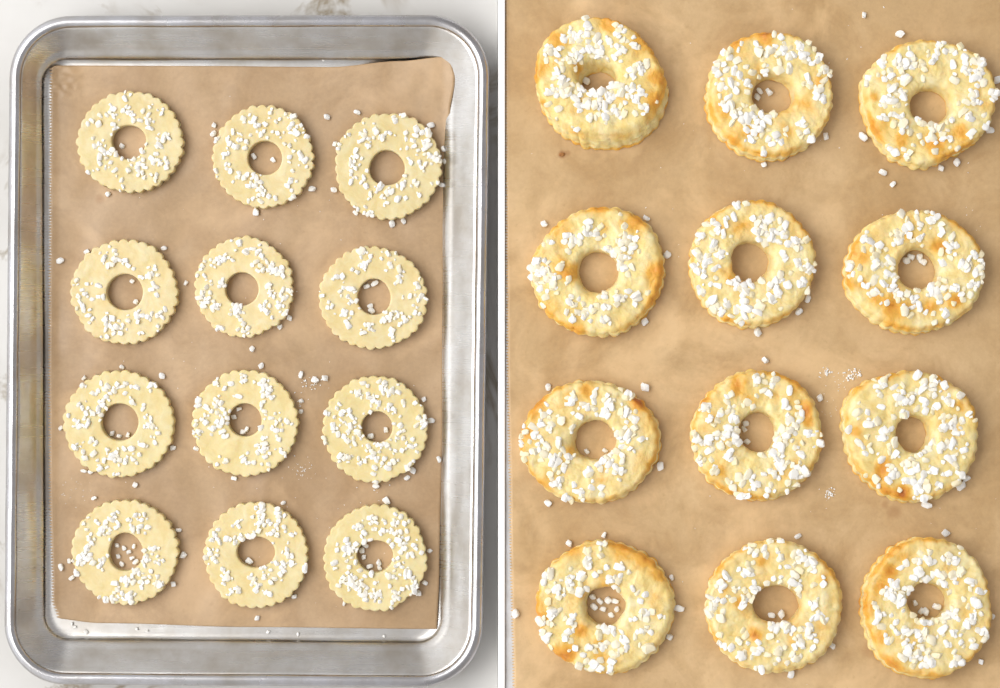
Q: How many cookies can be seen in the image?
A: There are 24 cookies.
